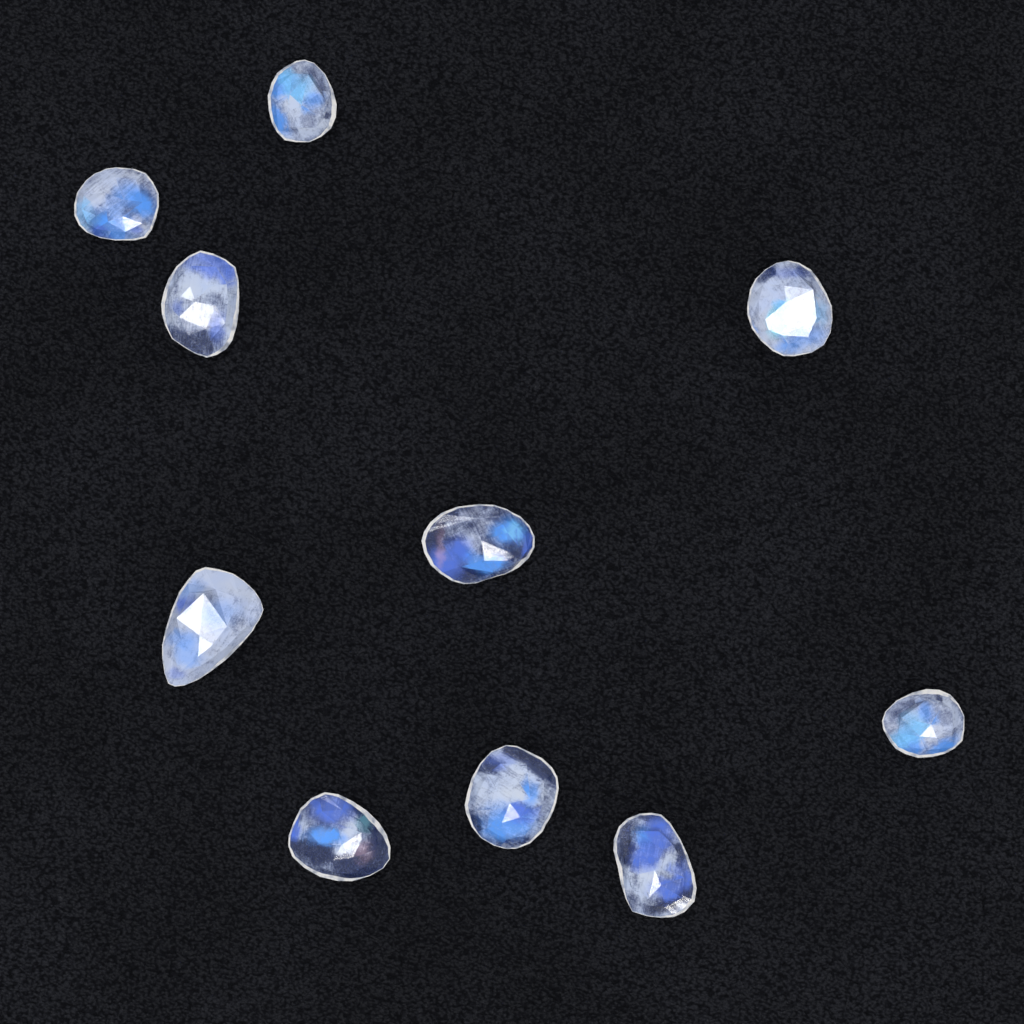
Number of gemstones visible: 10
